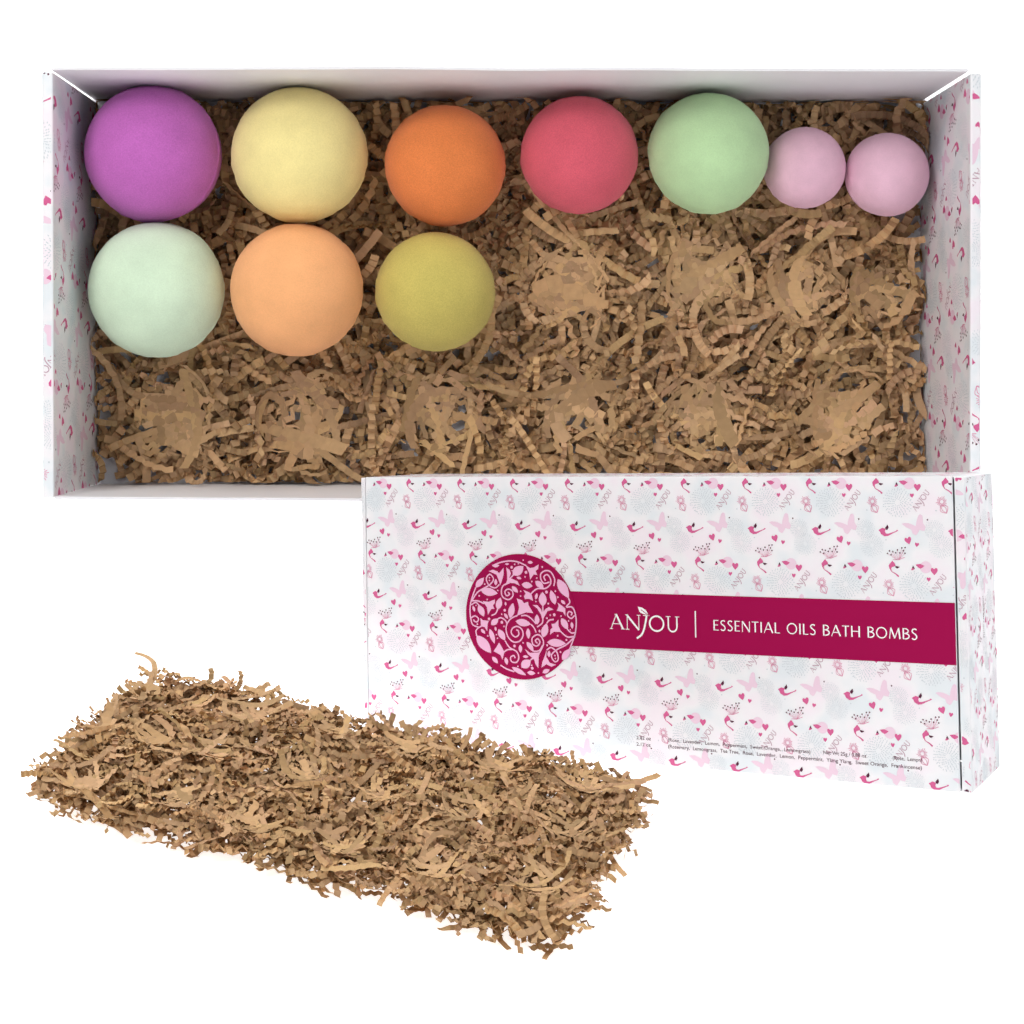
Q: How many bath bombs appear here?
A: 10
